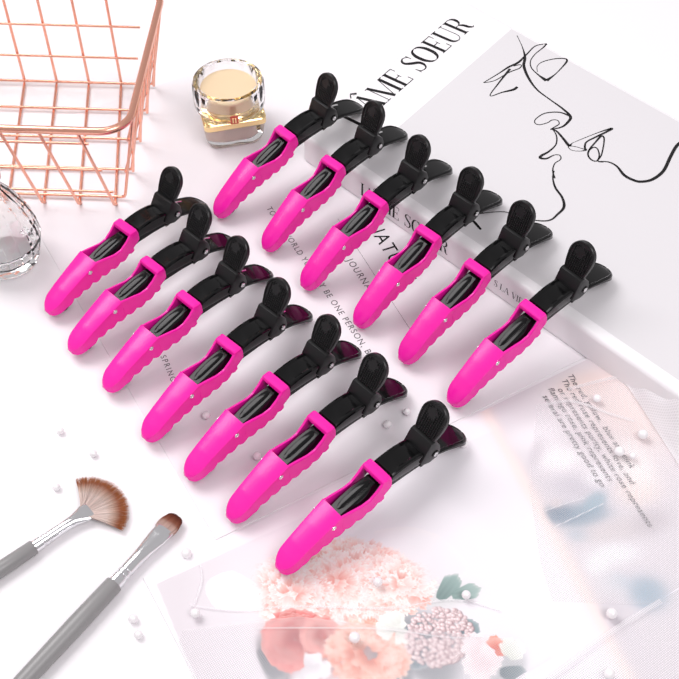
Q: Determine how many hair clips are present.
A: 13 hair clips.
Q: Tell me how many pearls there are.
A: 21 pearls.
